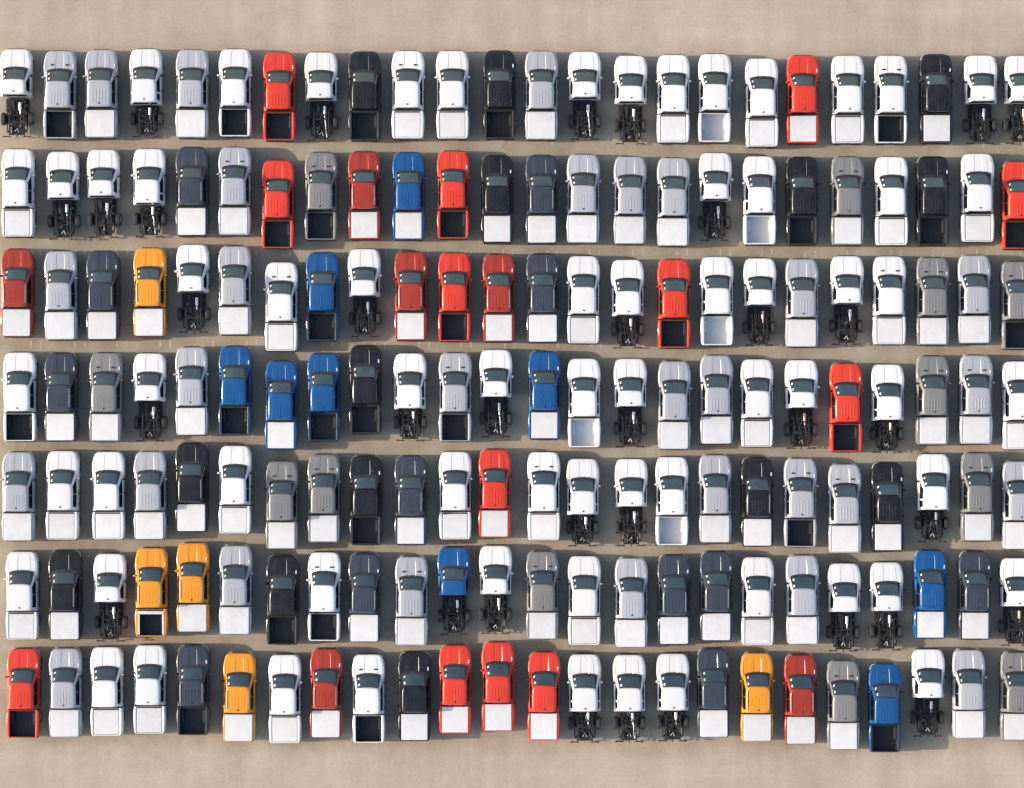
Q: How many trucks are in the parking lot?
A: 168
